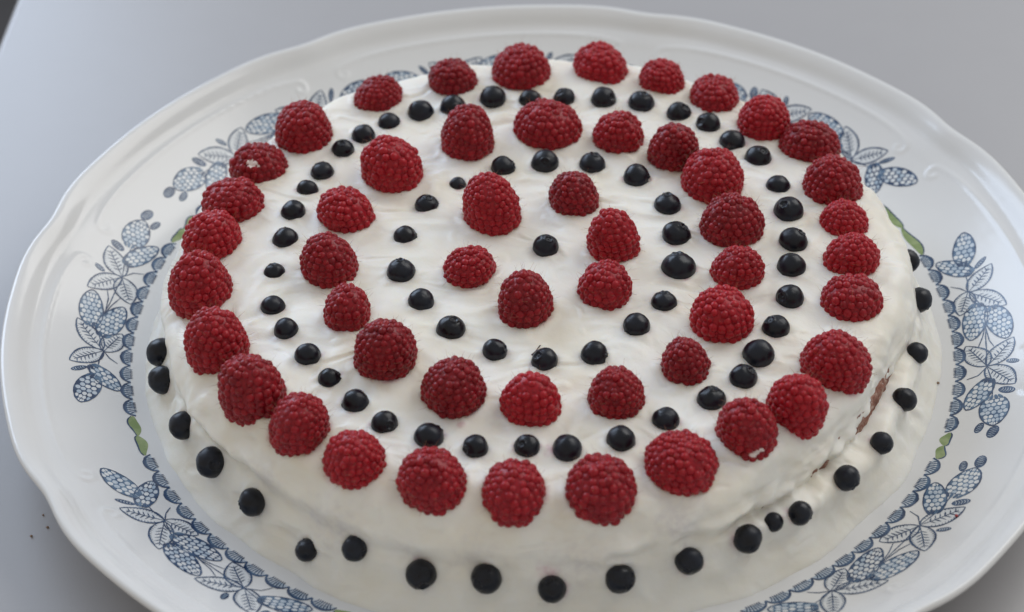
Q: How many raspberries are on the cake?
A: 51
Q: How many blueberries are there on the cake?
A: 80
